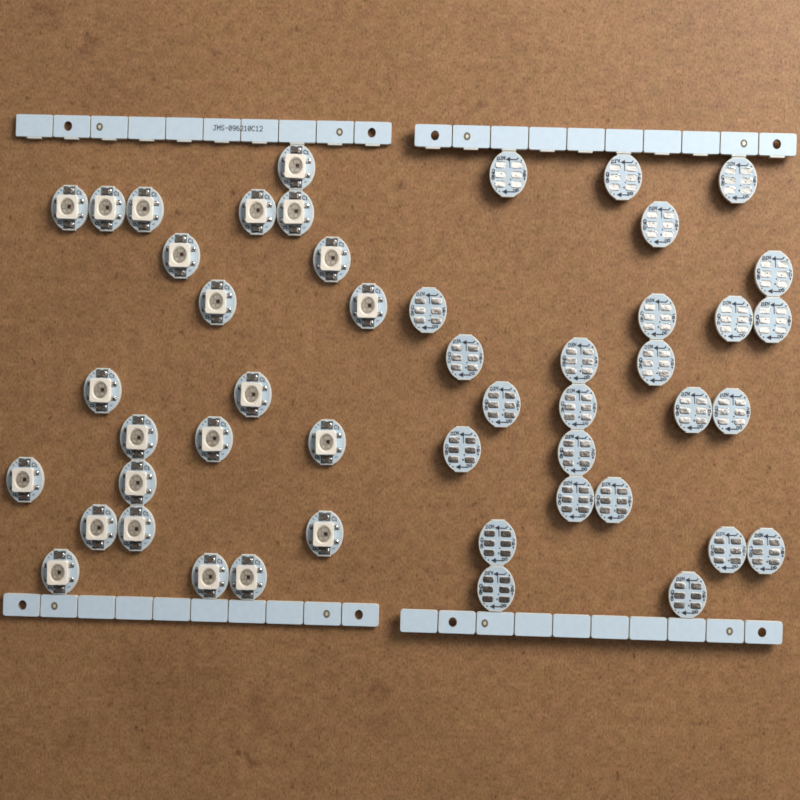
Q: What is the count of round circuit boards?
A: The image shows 48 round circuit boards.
